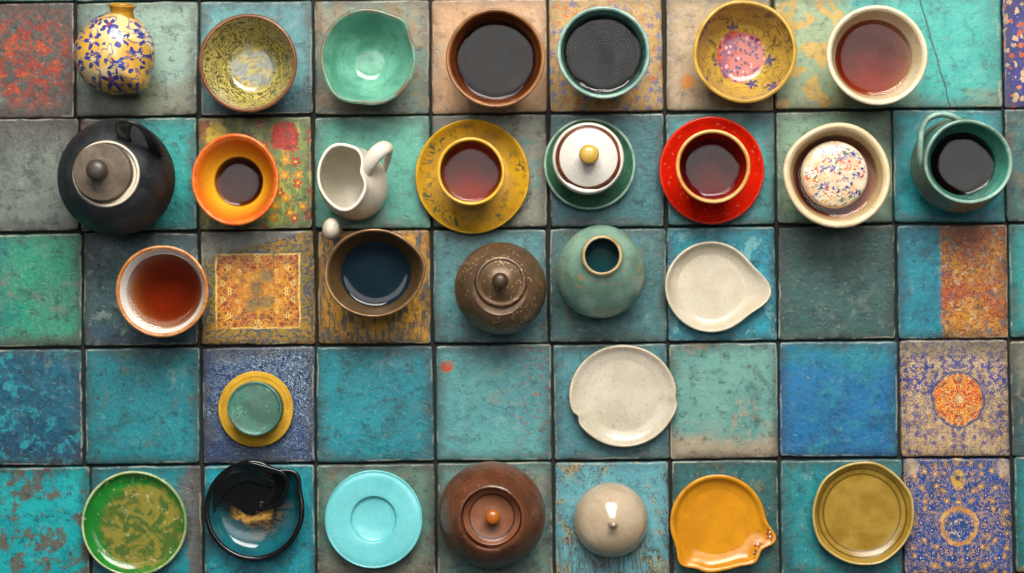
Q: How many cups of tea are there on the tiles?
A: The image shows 10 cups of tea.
